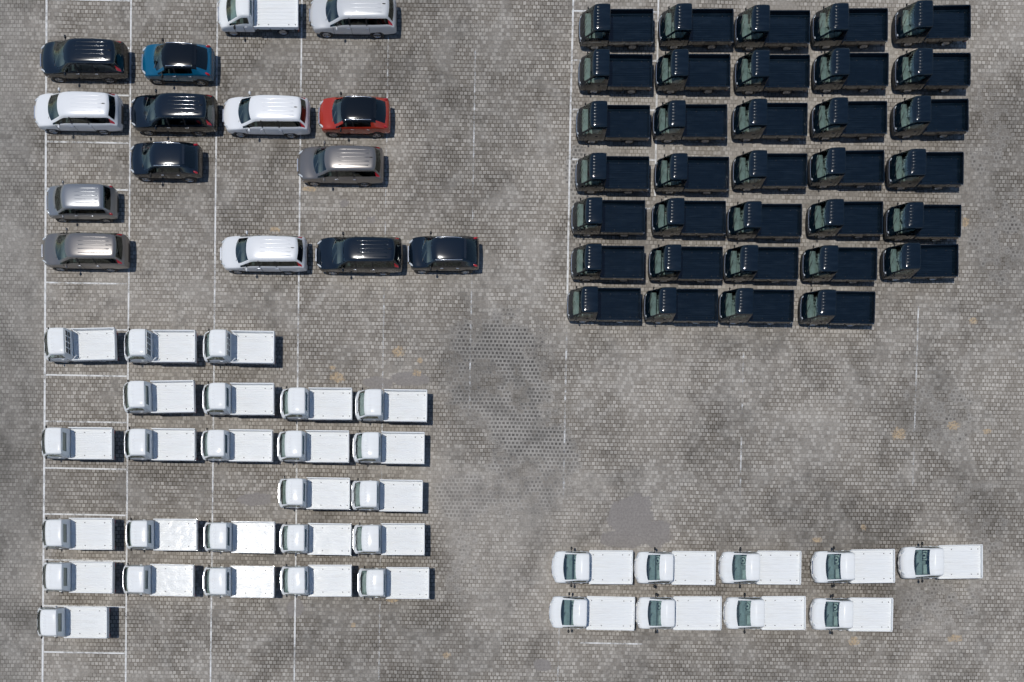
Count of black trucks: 34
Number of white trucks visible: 35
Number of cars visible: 14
